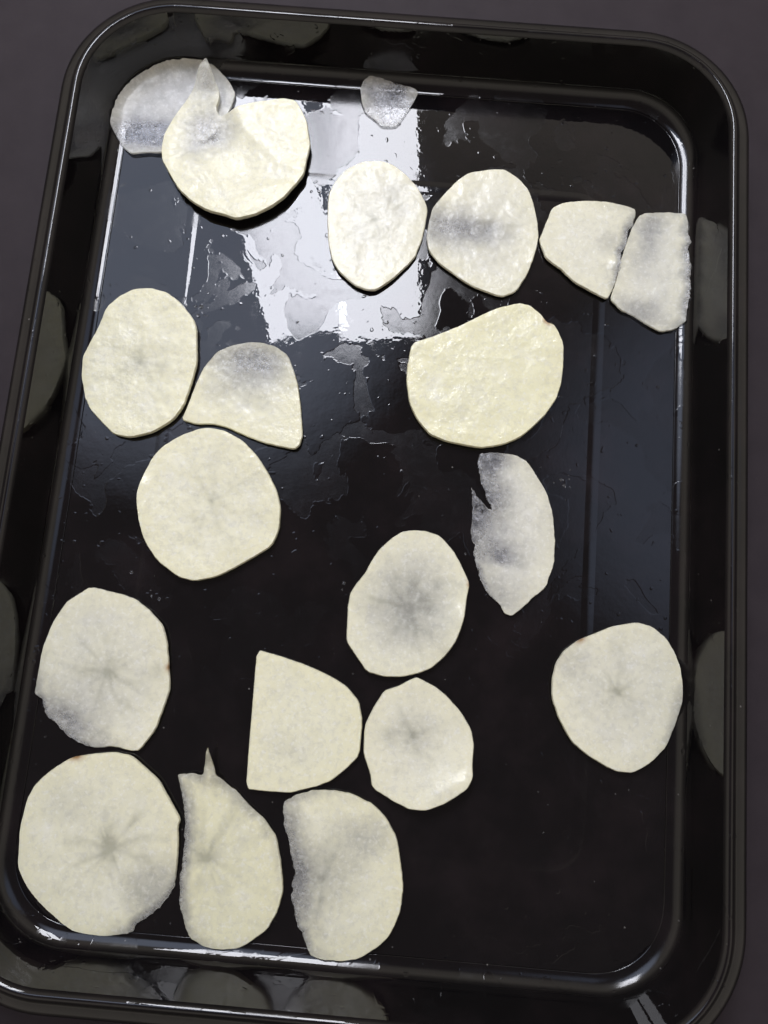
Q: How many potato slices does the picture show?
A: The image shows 20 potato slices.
